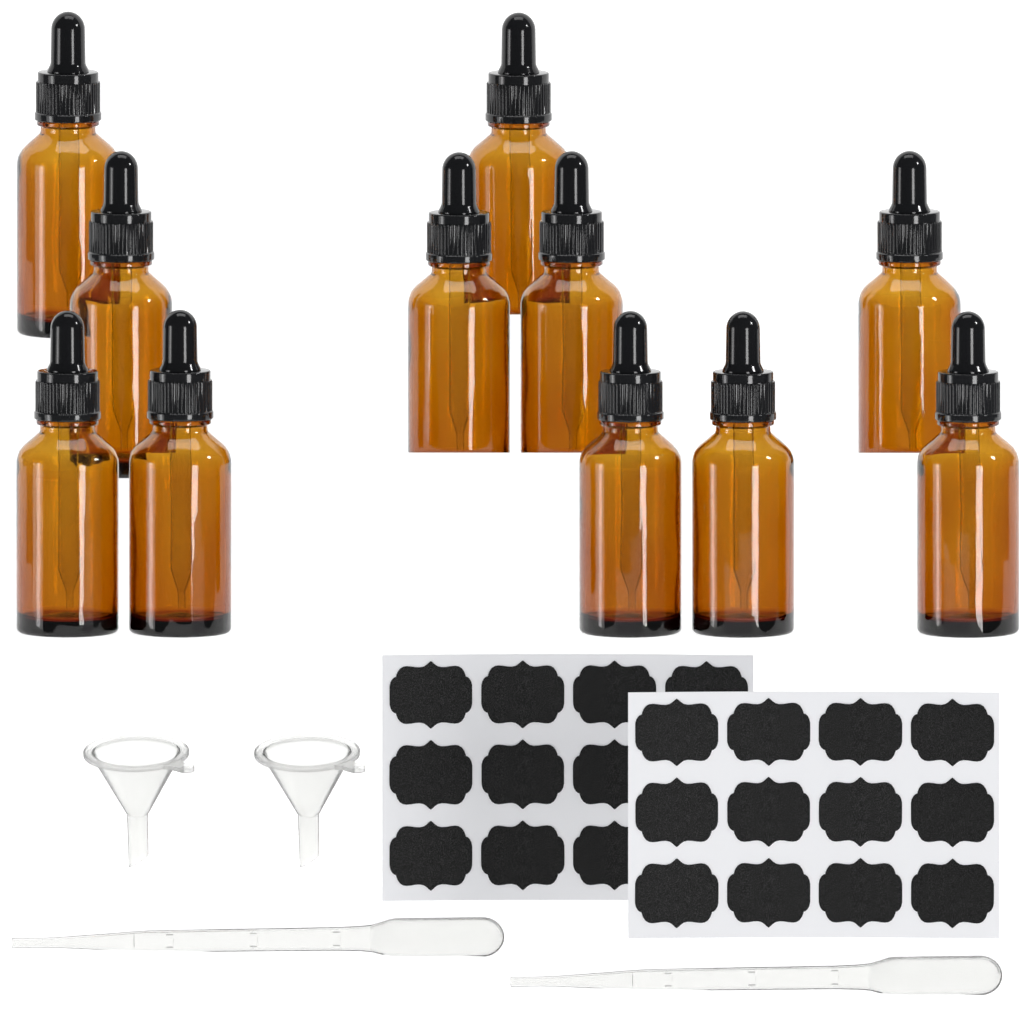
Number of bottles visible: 11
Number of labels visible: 22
